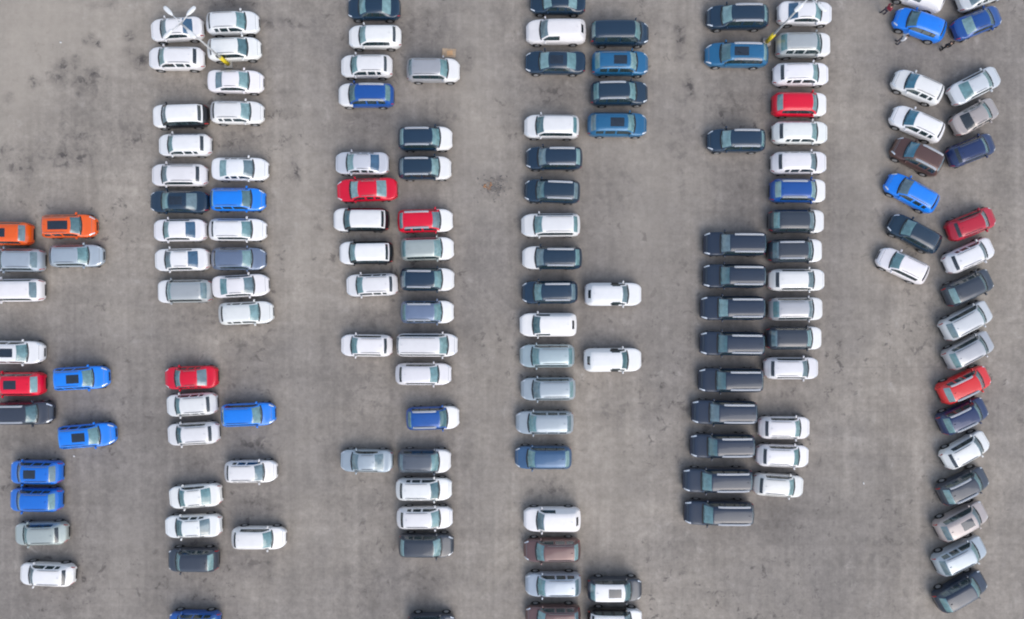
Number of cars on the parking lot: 148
